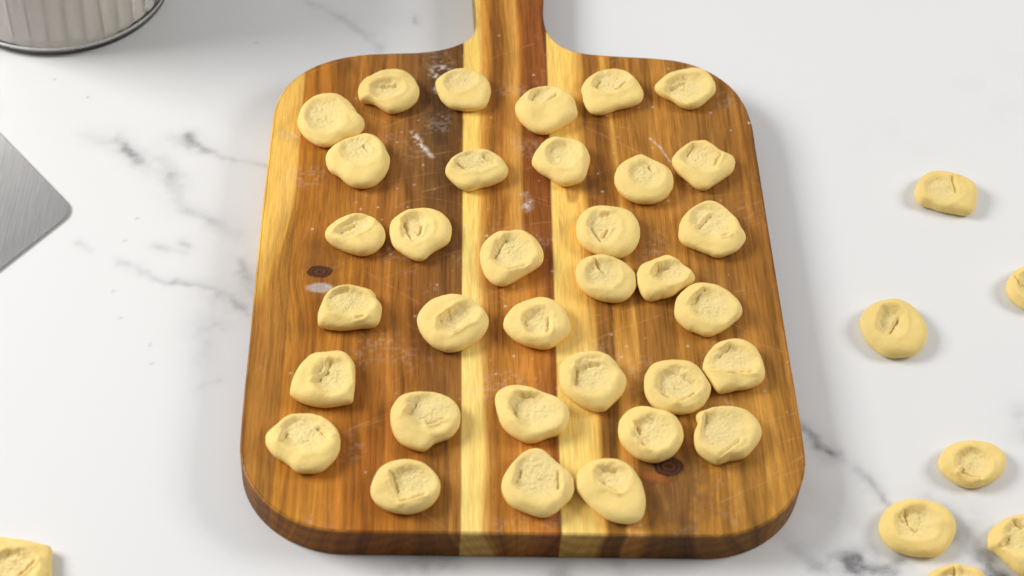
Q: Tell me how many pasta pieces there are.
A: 42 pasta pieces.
